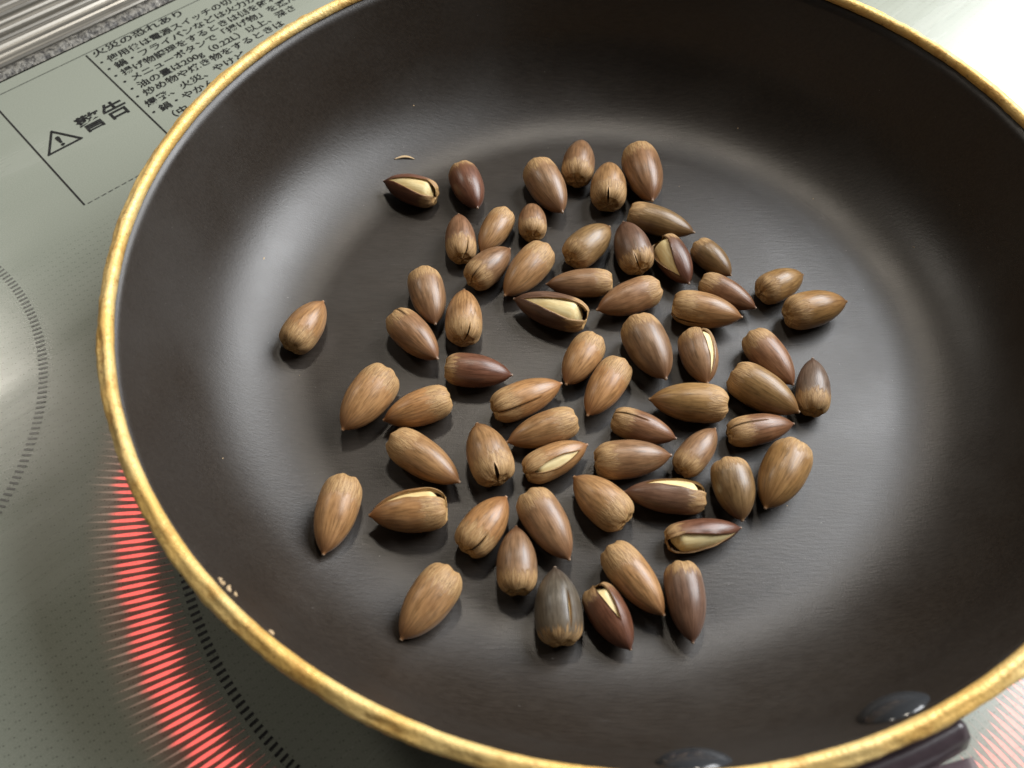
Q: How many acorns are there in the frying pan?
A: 62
